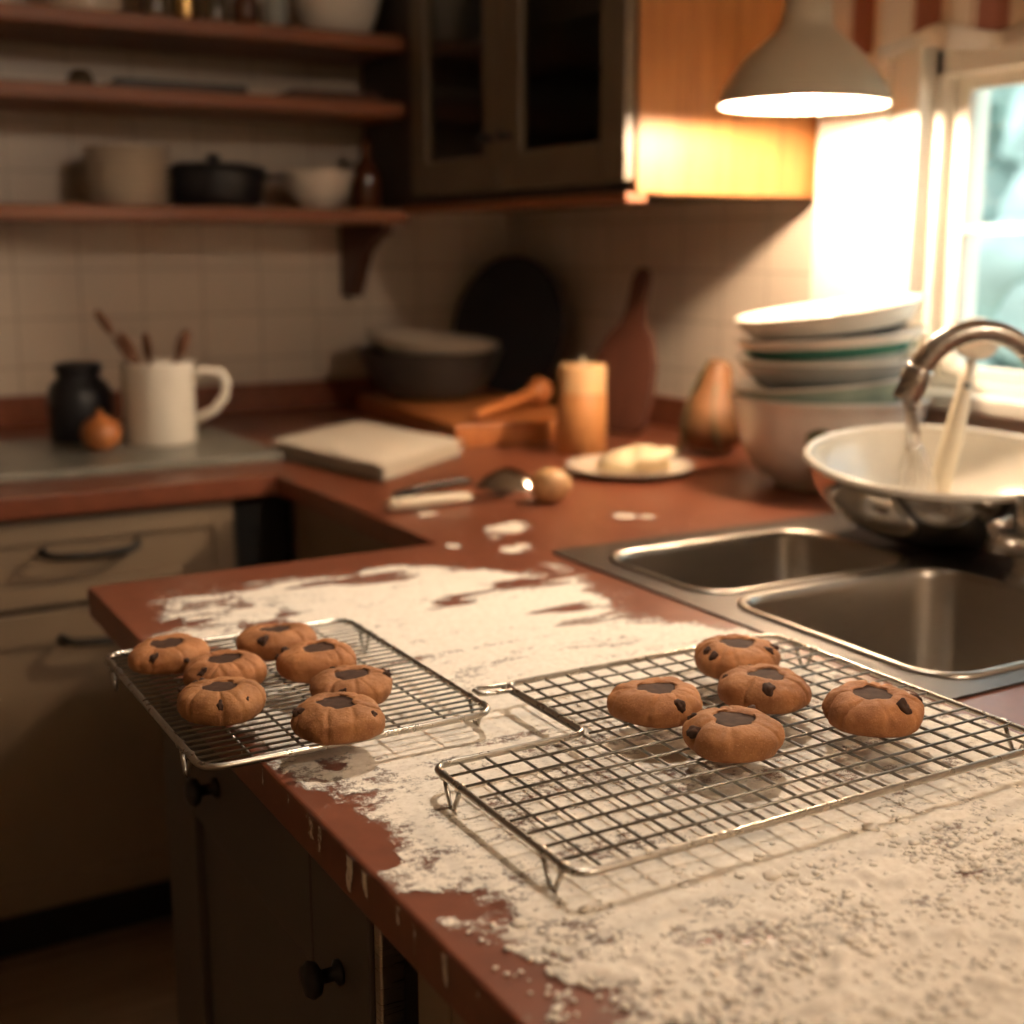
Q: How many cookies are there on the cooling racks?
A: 12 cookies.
